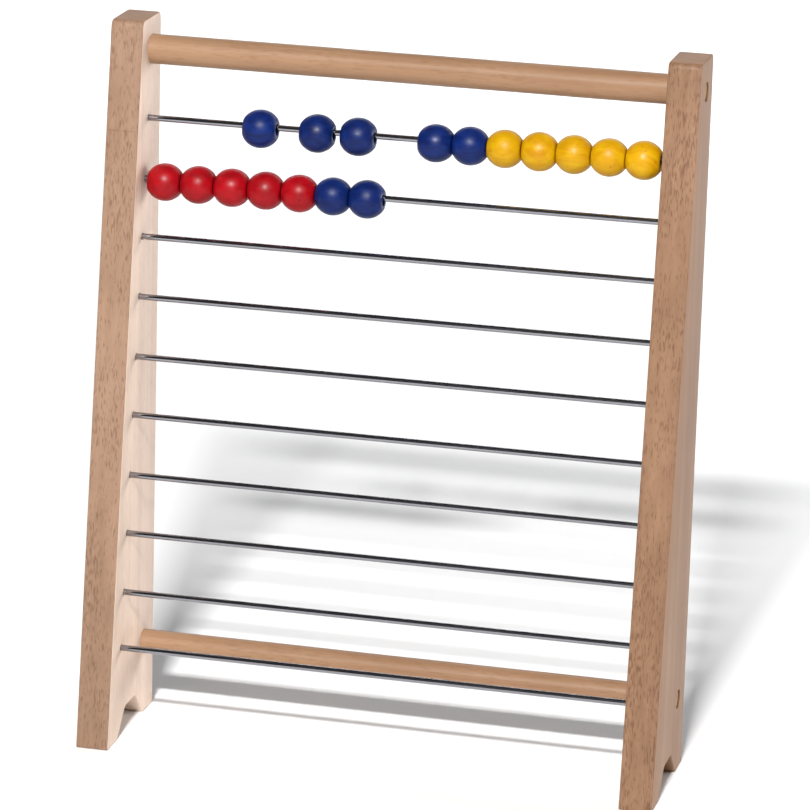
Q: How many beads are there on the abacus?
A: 17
